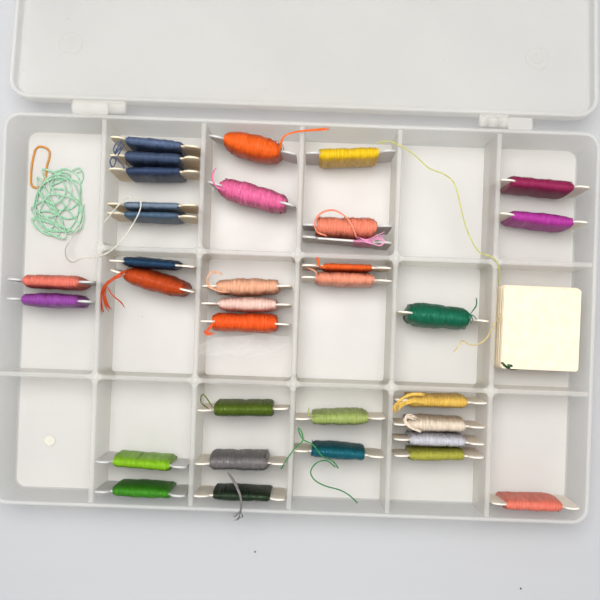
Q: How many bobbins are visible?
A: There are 34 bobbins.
